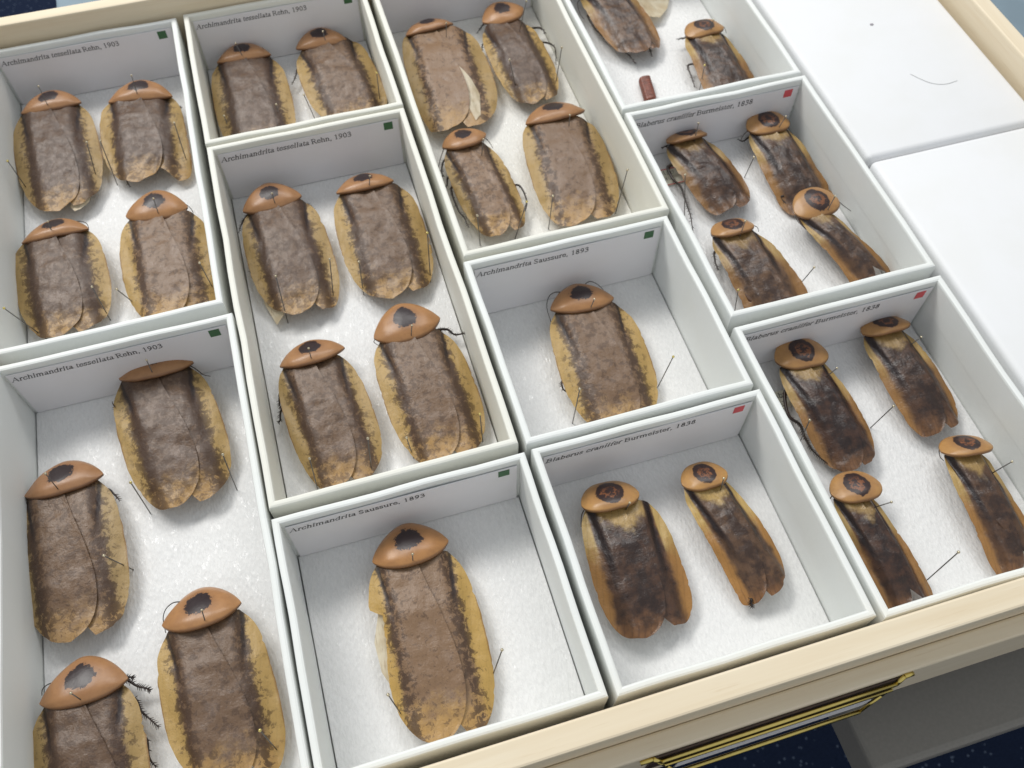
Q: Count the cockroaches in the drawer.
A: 32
